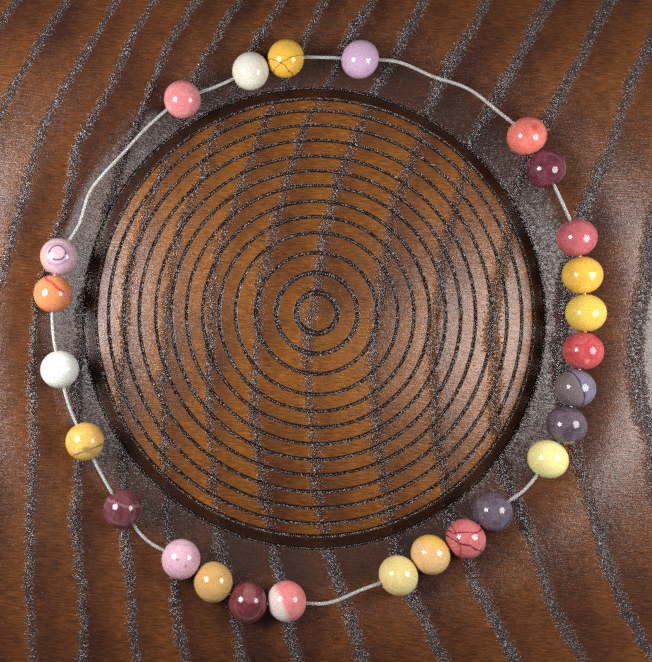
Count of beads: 26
